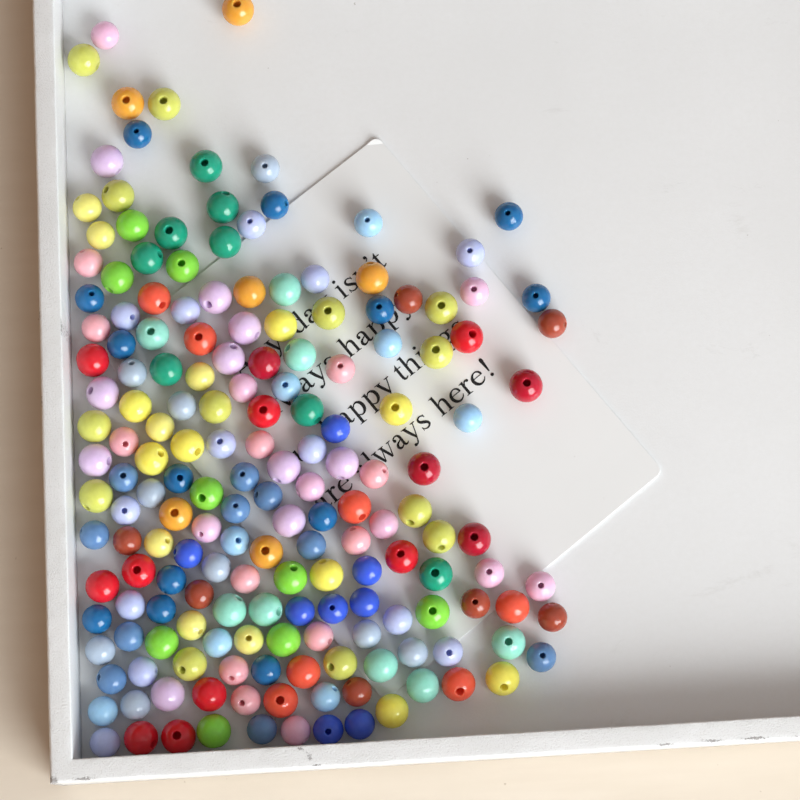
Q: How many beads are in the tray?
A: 177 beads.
